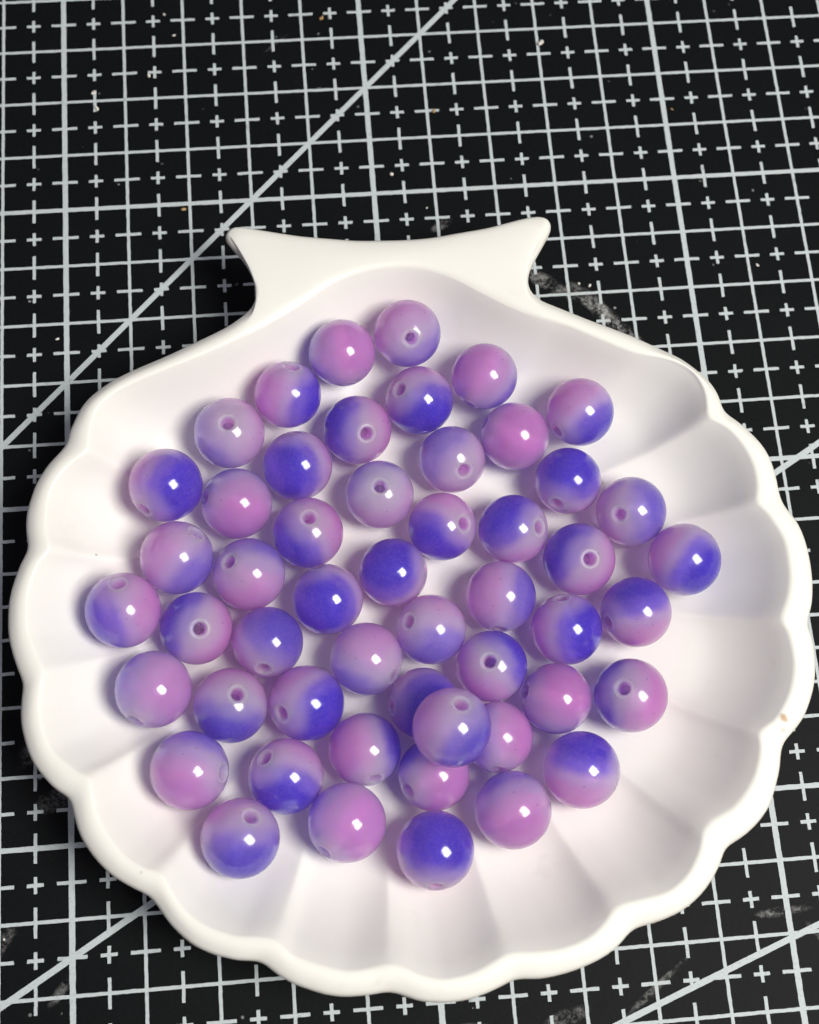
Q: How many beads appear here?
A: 51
